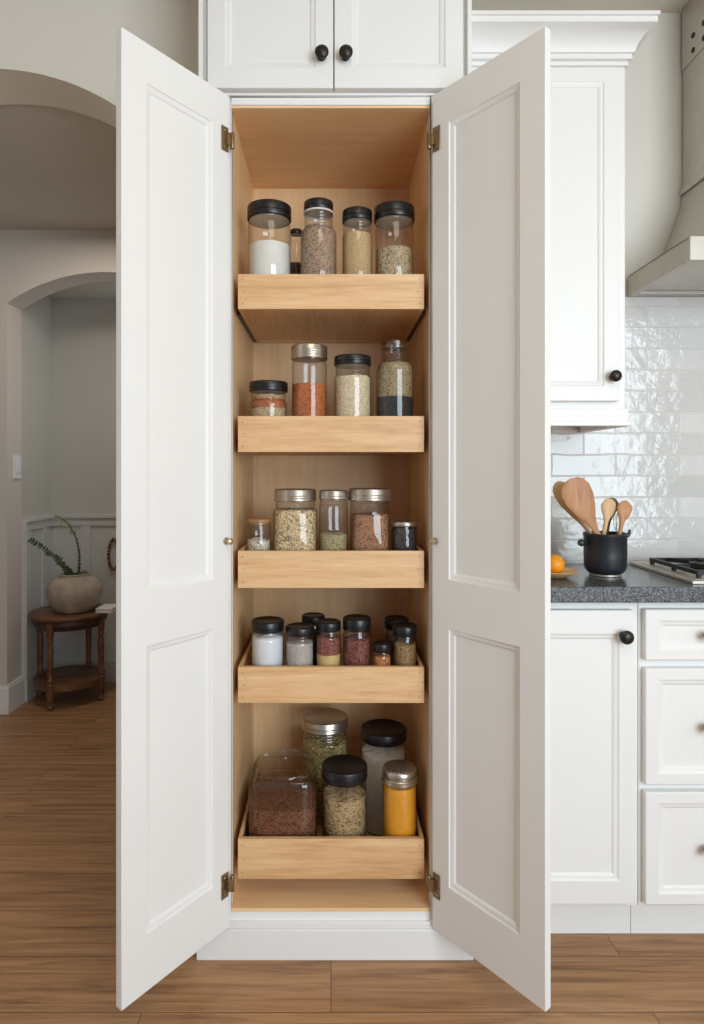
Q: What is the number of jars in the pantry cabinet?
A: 27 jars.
